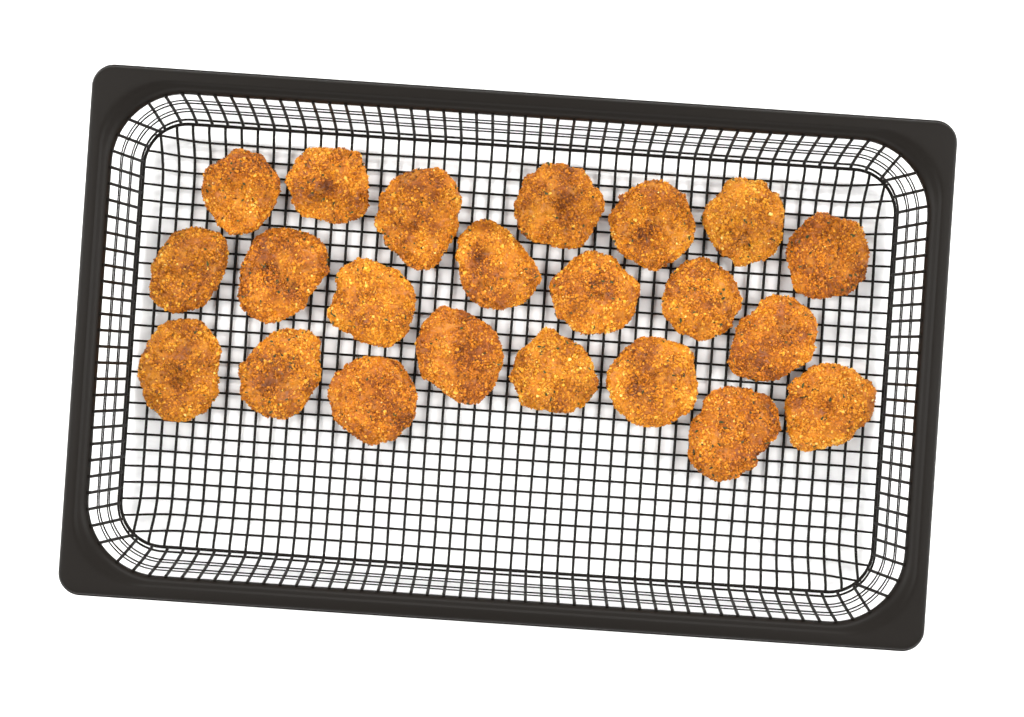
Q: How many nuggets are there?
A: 22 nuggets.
